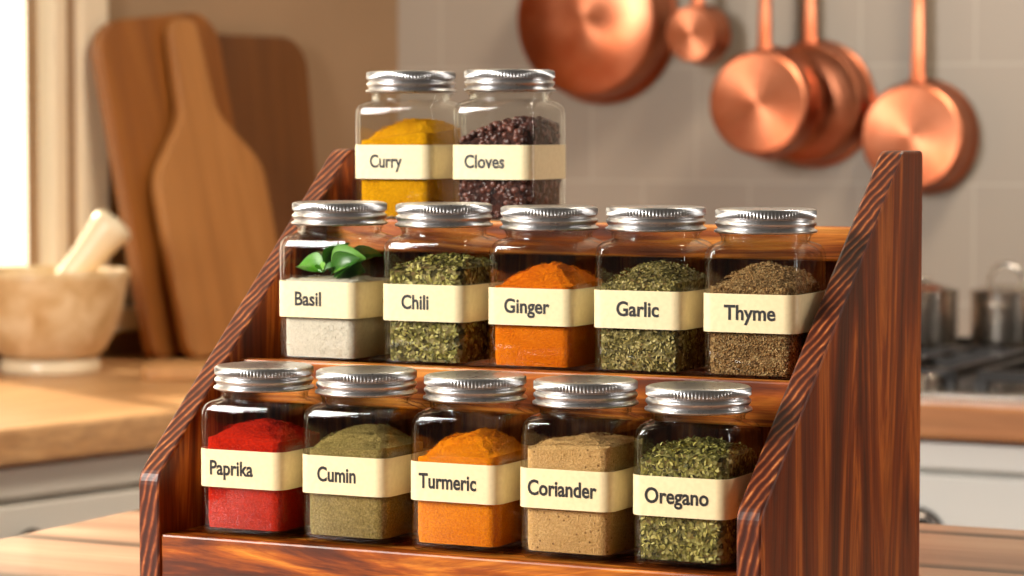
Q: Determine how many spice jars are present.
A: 12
